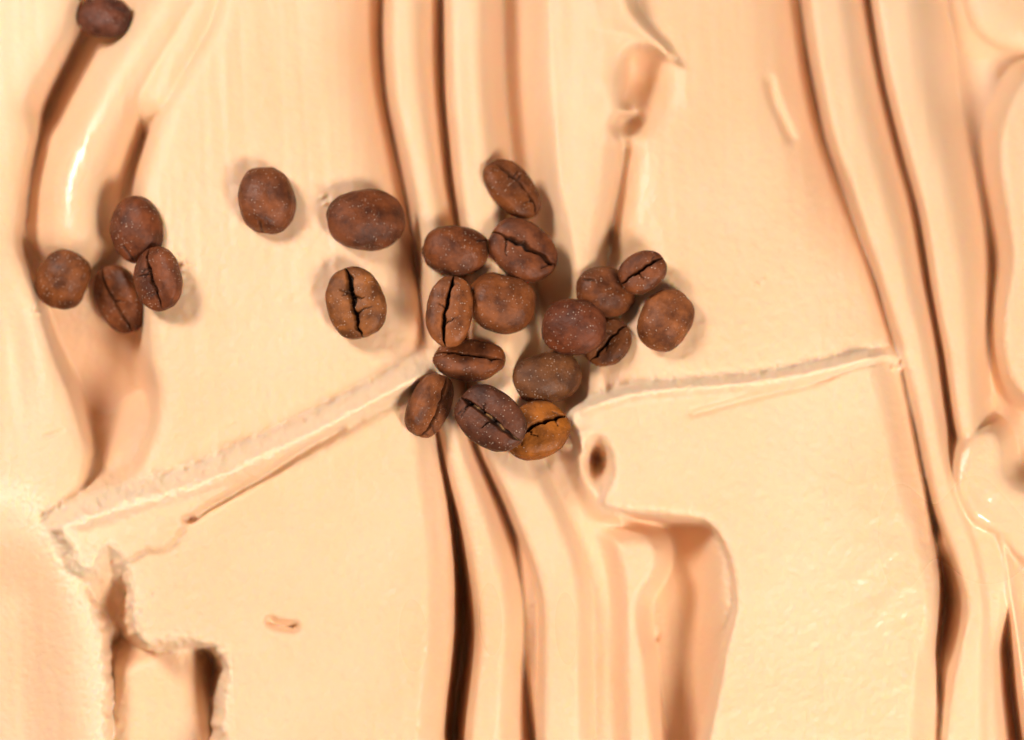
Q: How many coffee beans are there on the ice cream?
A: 23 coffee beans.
